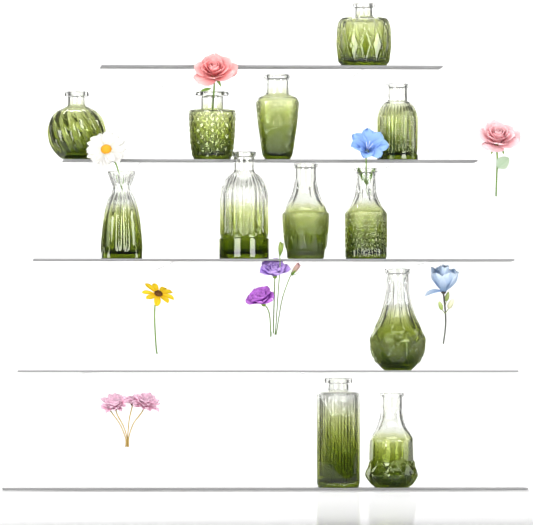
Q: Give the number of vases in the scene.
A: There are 12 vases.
